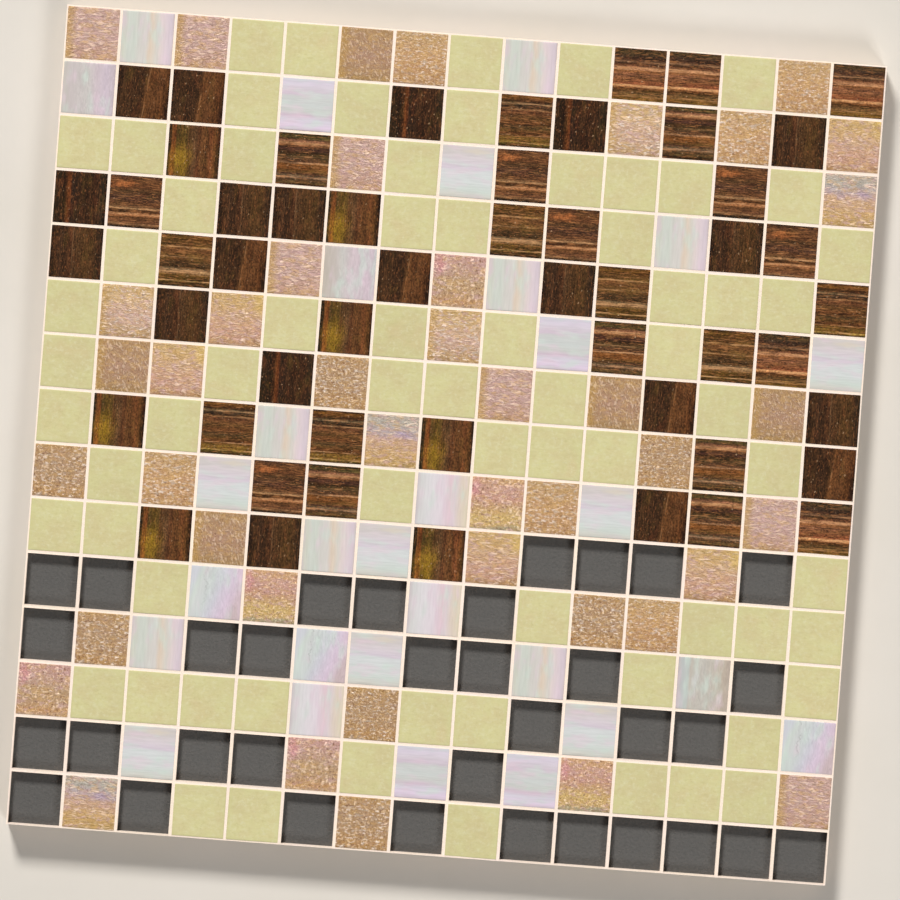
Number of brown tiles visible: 52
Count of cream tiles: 68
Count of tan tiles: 42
